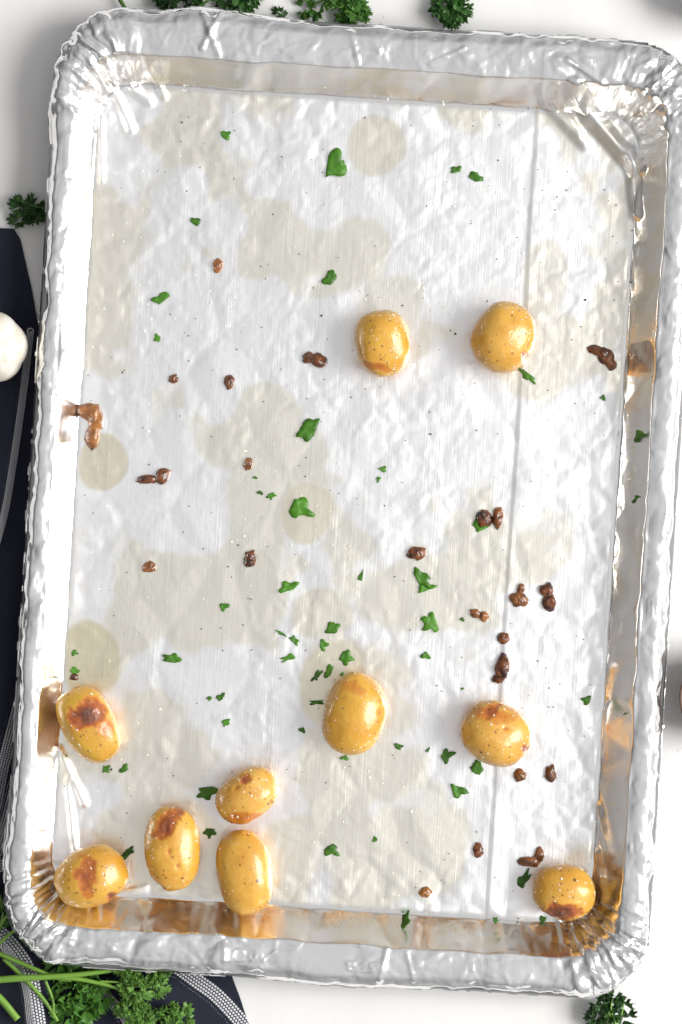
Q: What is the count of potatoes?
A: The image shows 10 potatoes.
